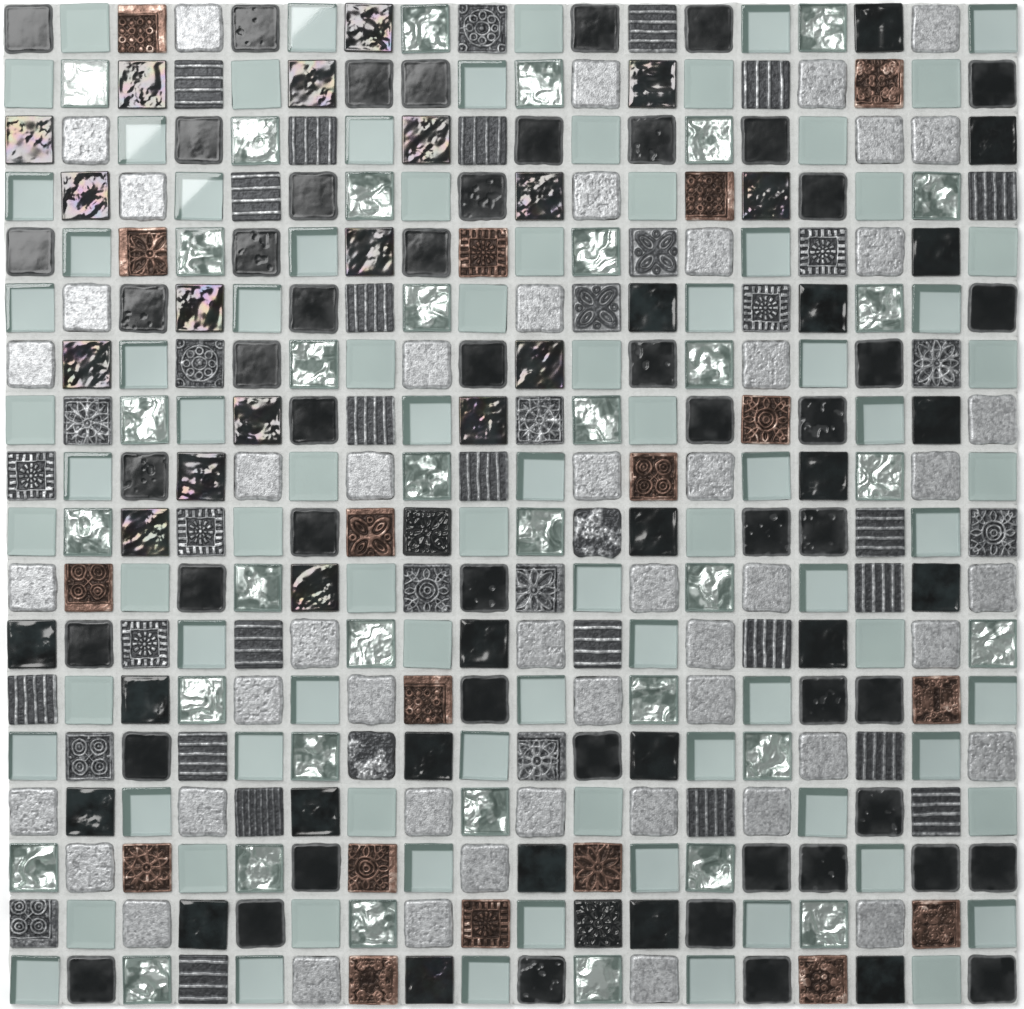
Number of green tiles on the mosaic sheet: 122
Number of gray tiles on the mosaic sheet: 91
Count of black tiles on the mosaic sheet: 93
